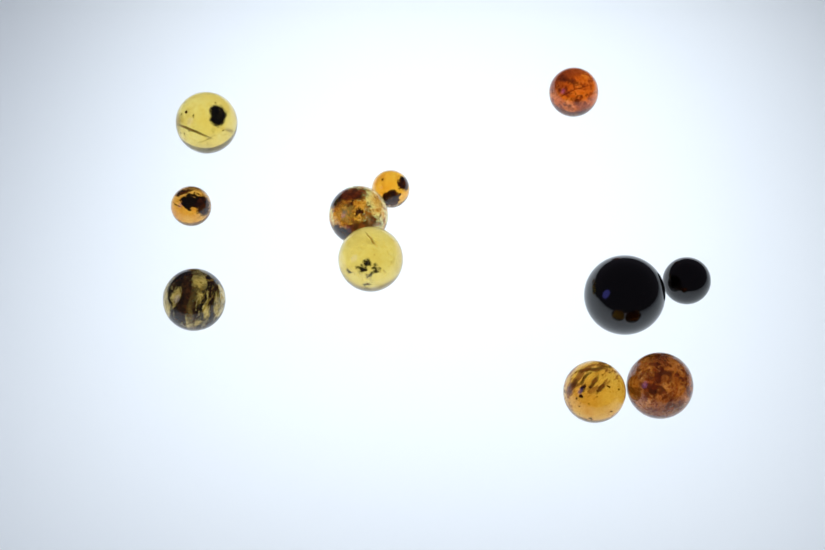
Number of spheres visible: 11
